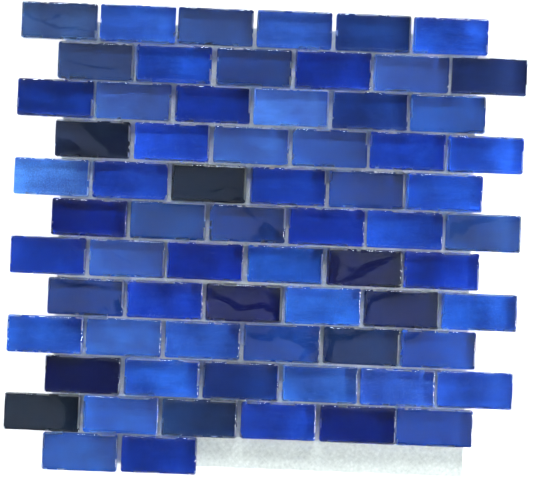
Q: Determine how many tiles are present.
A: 68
